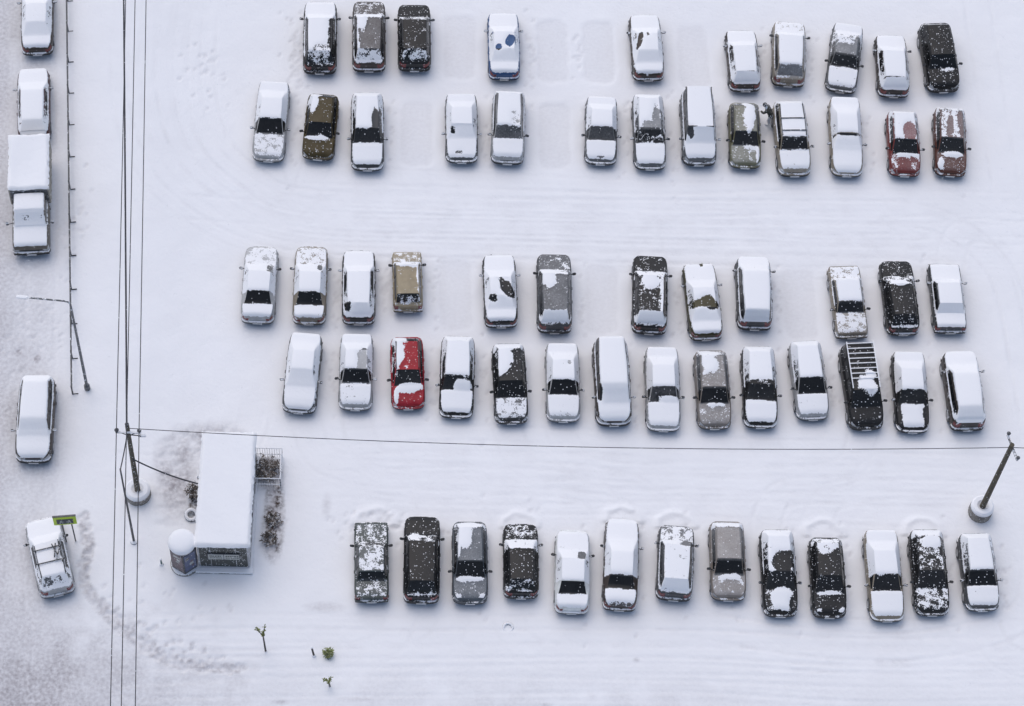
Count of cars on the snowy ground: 66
